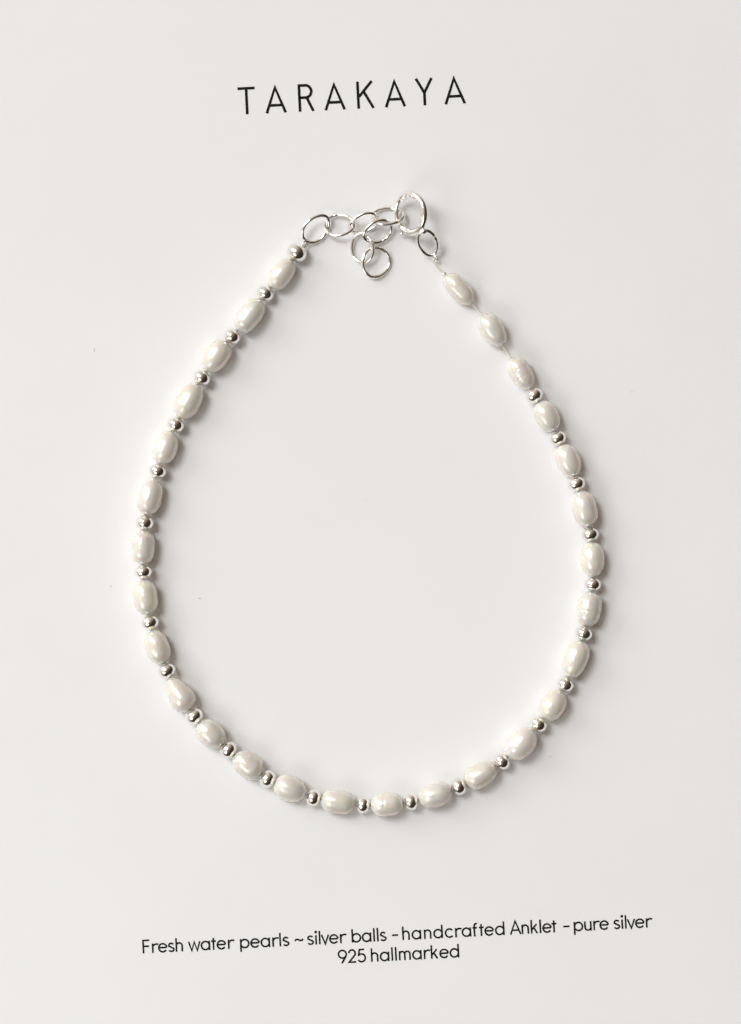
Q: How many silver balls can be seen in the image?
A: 26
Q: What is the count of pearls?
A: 28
